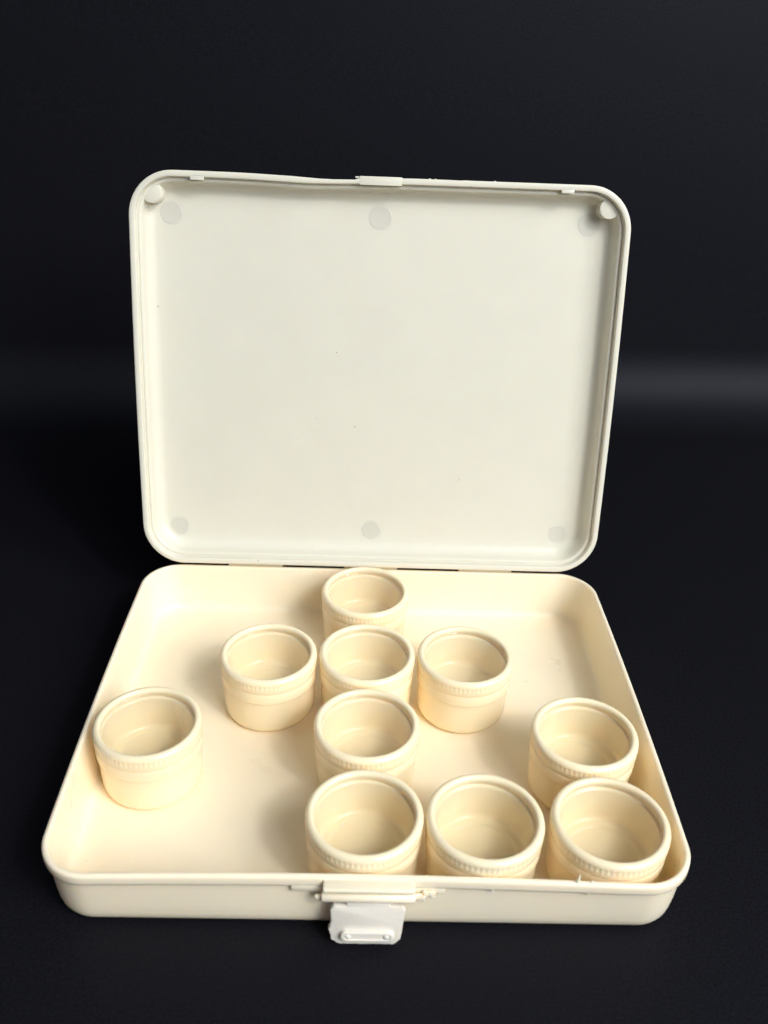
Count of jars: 10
